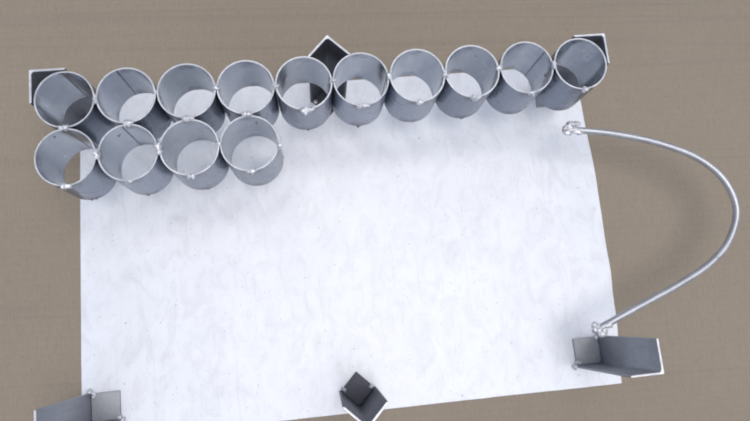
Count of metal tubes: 14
